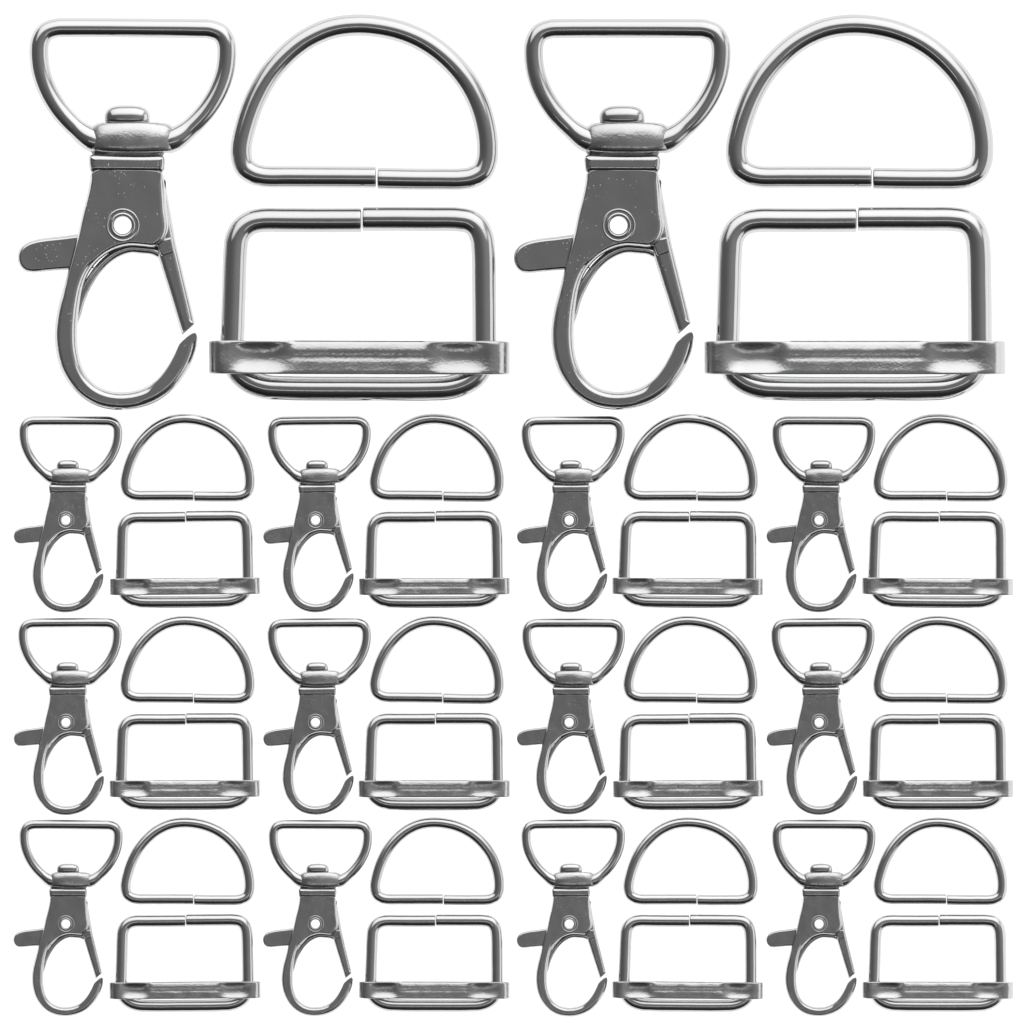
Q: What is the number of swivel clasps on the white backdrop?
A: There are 14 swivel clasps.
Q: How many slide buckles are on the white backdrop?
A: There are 14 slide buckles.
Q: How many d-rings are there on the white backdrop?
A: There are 14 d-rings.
